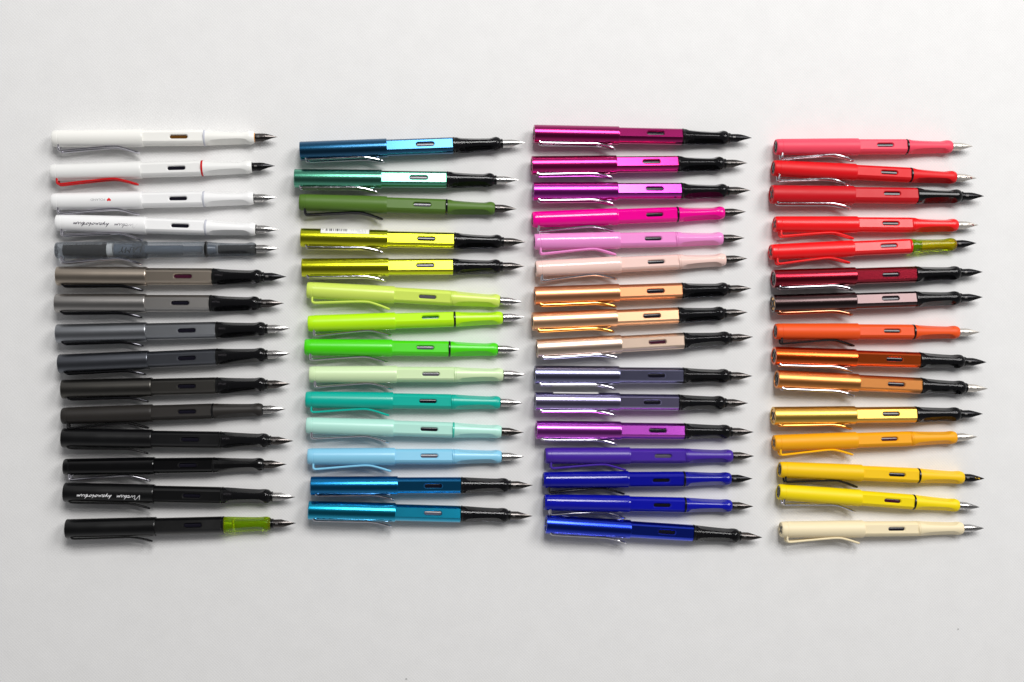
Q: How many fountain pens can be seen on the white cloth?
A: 60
